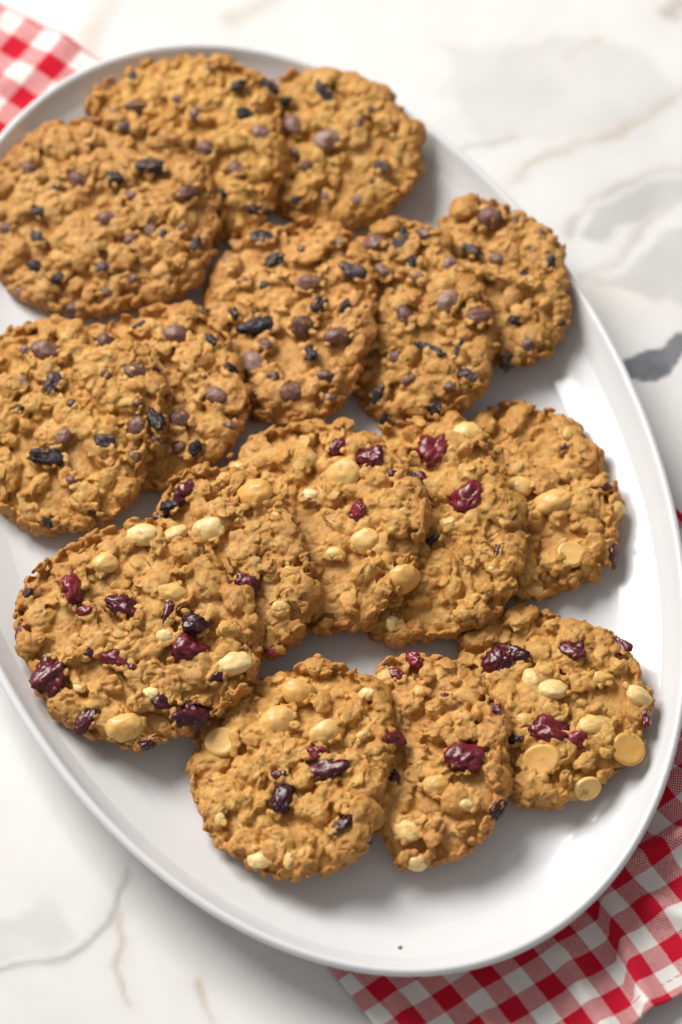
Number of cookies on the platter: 16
